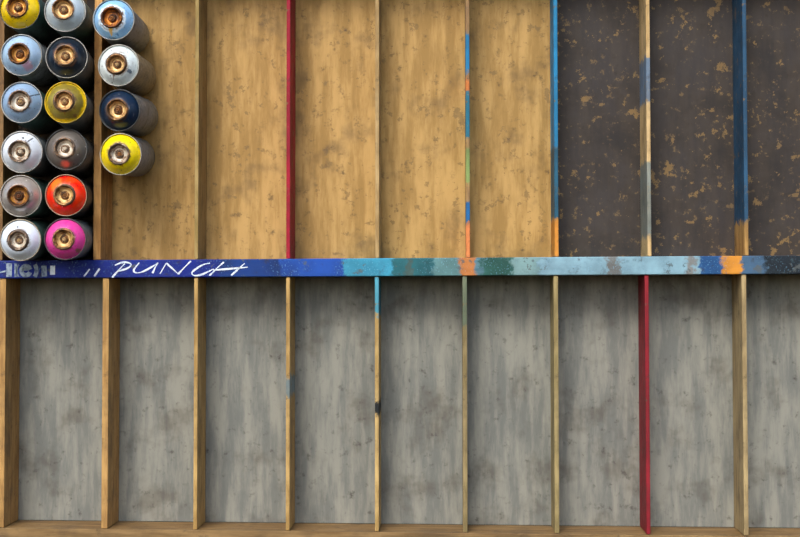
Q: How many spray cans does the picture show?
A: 16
